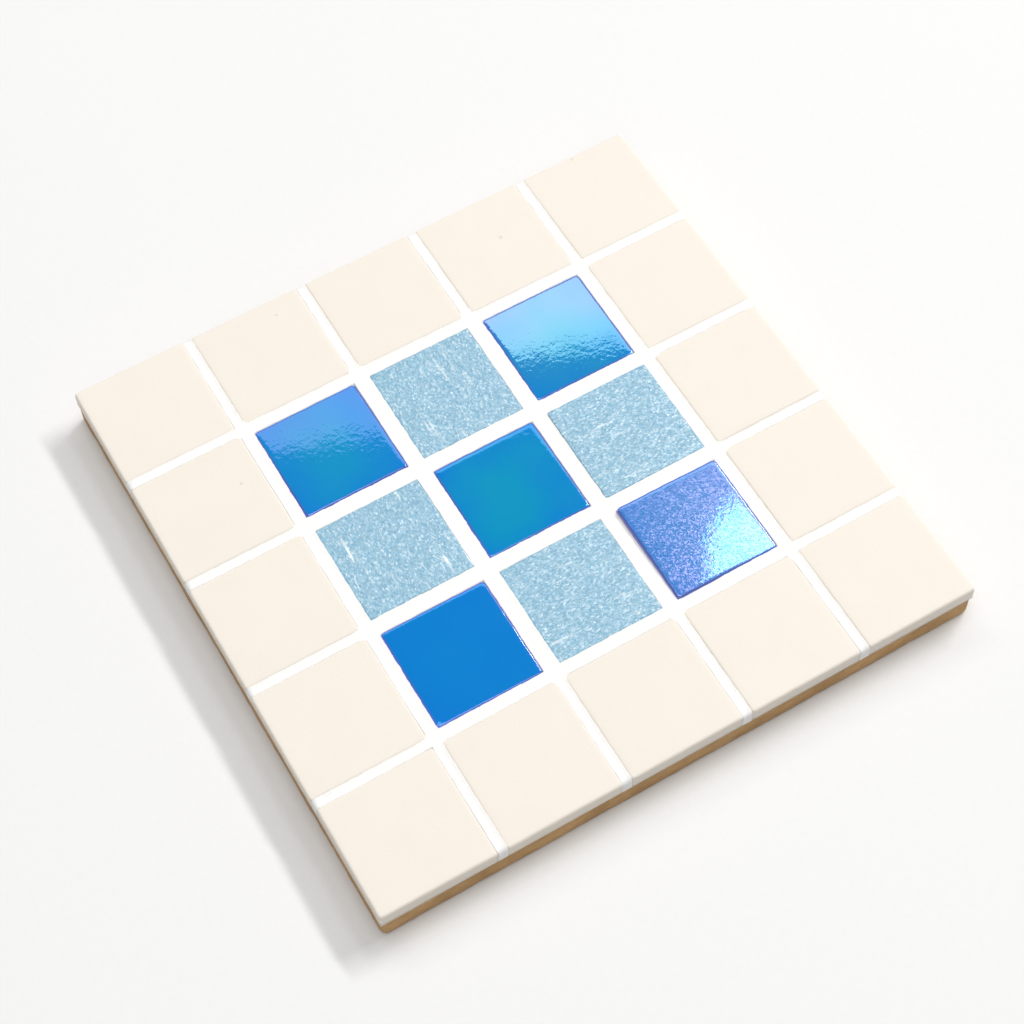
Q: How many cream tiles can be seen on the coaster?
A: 16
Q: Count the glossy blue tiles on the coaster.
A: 5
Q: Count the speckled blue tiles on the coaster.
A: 4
